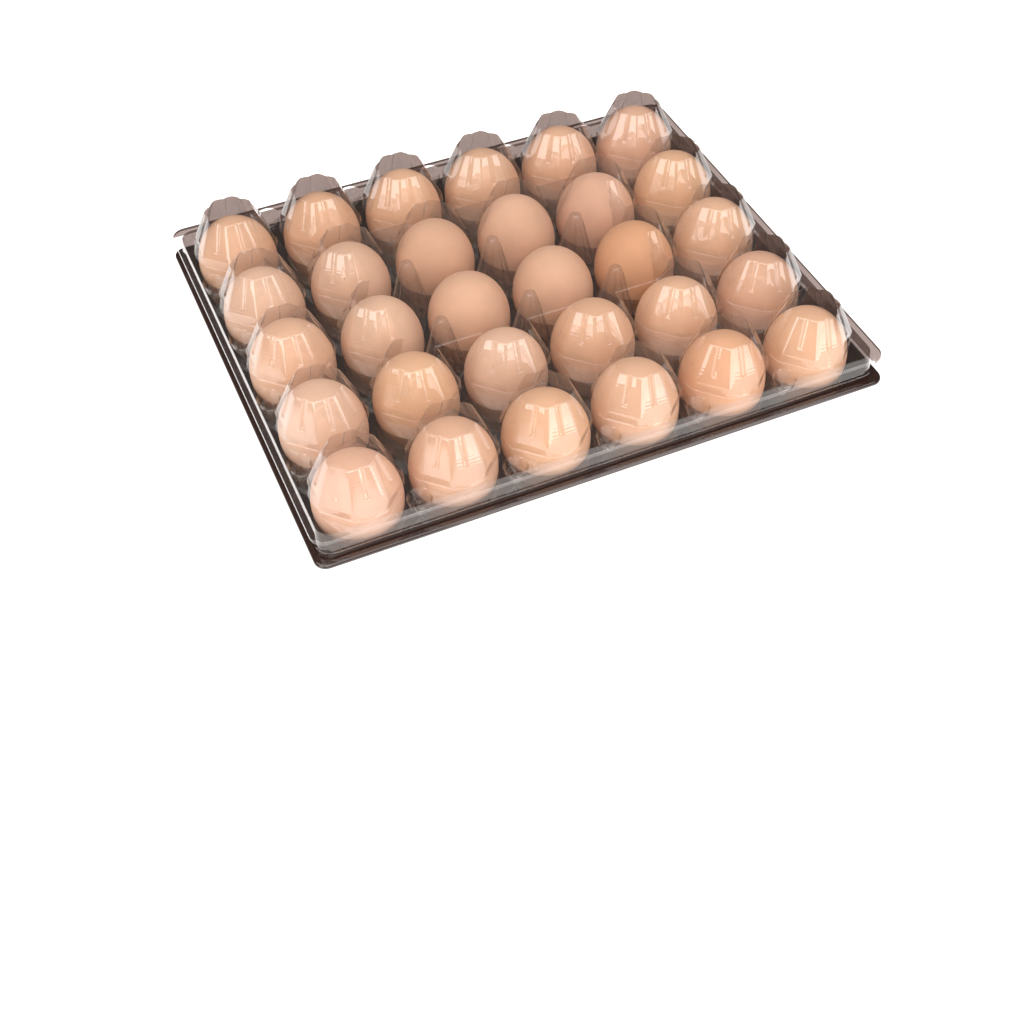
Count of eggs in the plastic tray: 30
